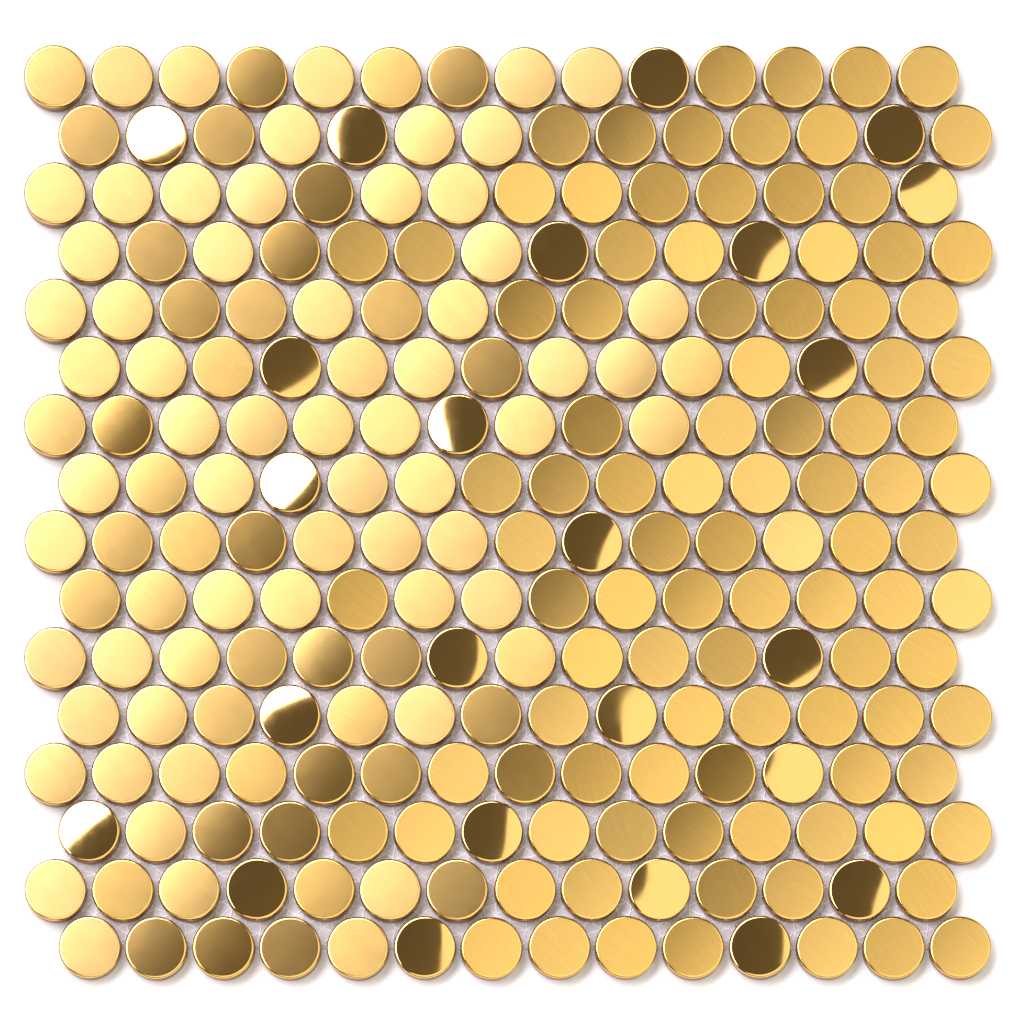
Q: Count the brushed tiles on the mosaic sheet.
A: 200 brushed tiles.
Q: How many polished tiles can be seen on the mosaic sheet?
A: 24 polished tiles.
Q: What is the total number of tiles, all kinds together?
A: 224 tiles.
